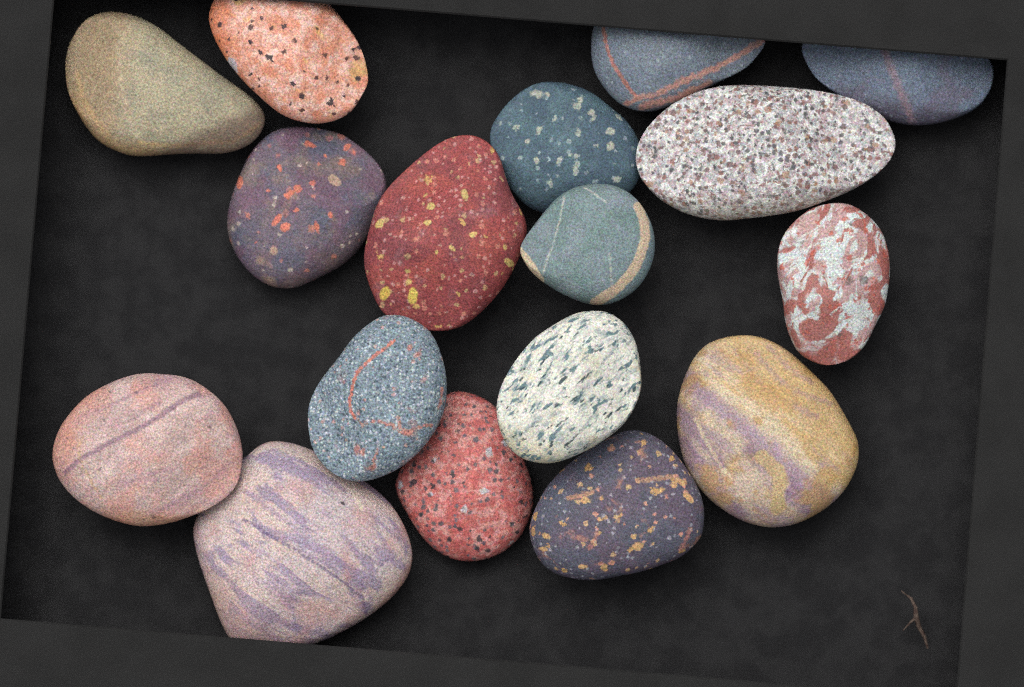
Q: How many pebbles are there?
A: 17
